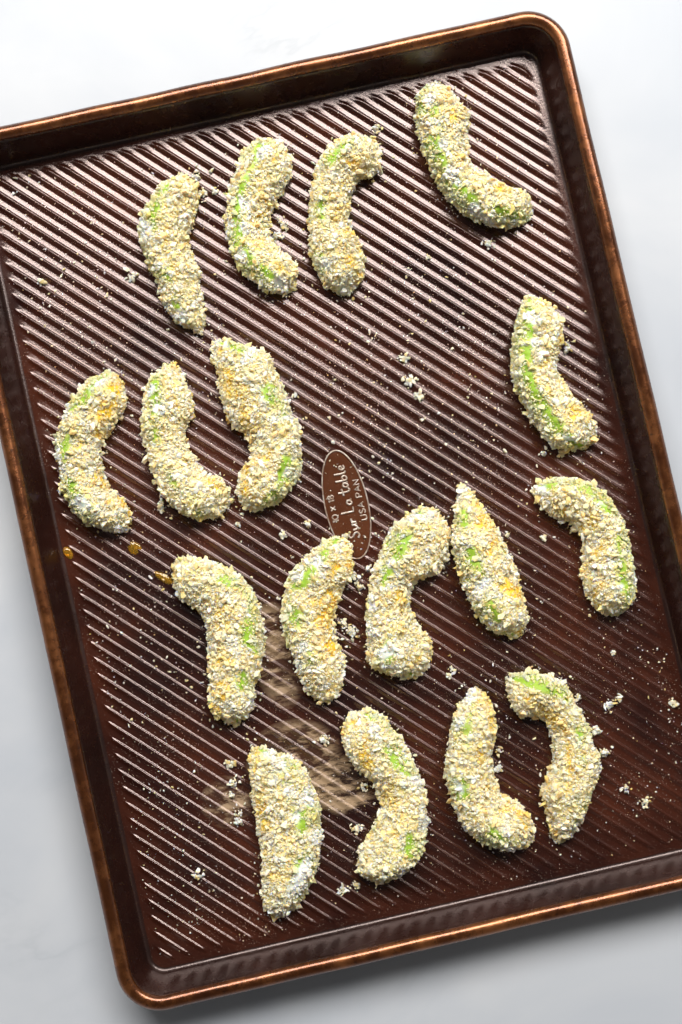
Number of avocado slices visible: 17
